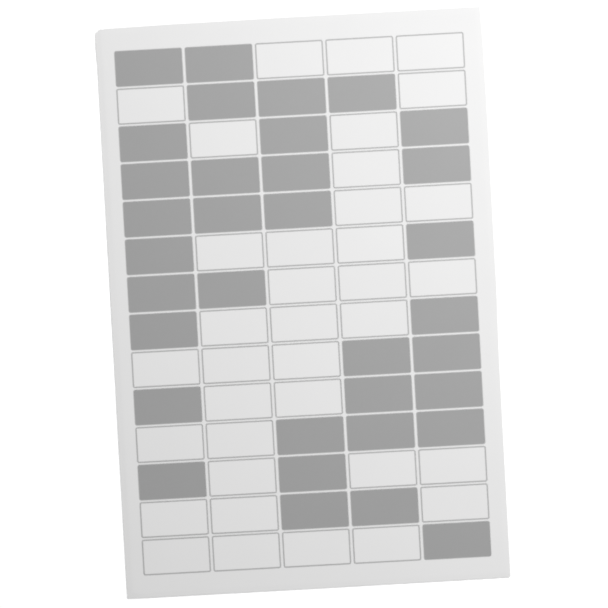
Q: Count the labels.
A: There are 36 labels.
